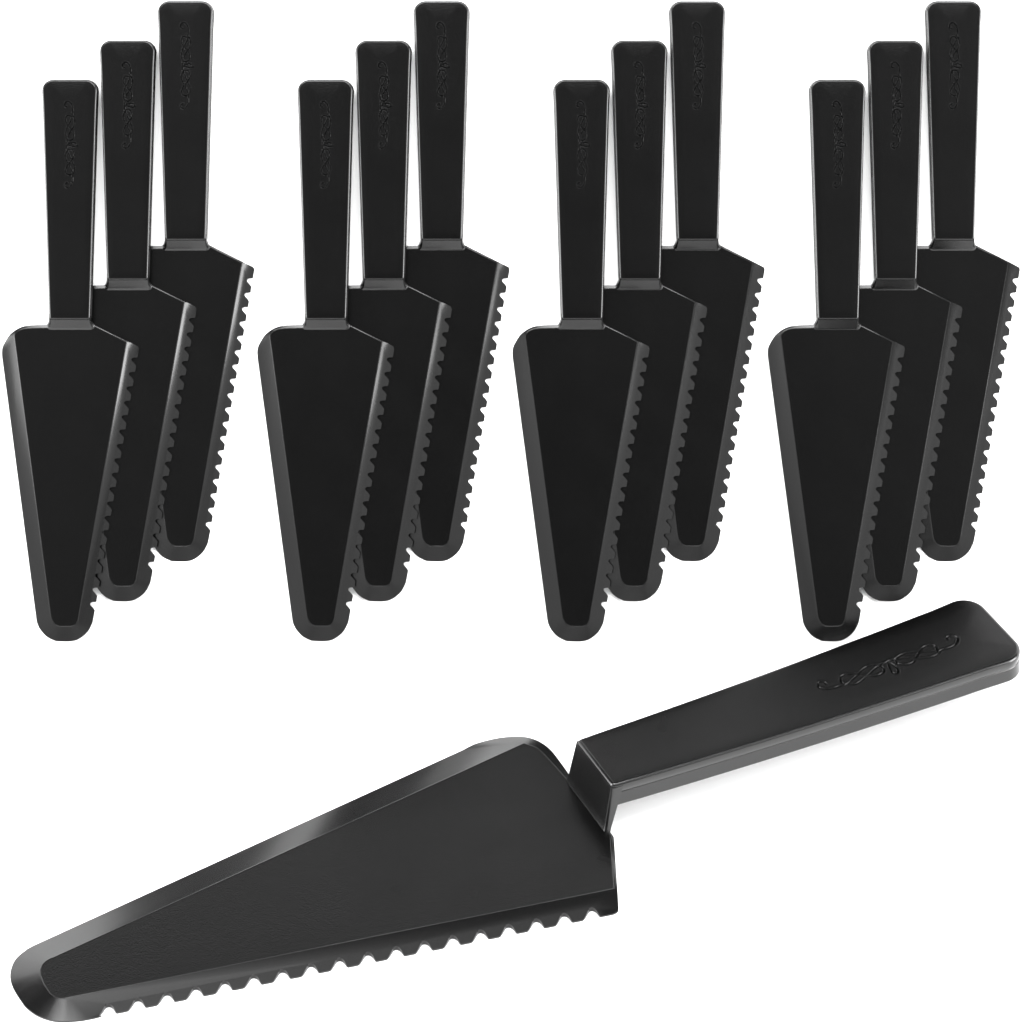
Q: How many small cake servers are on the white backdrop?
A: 12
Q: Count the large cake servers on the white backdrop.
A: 1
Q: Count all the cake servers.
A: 13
